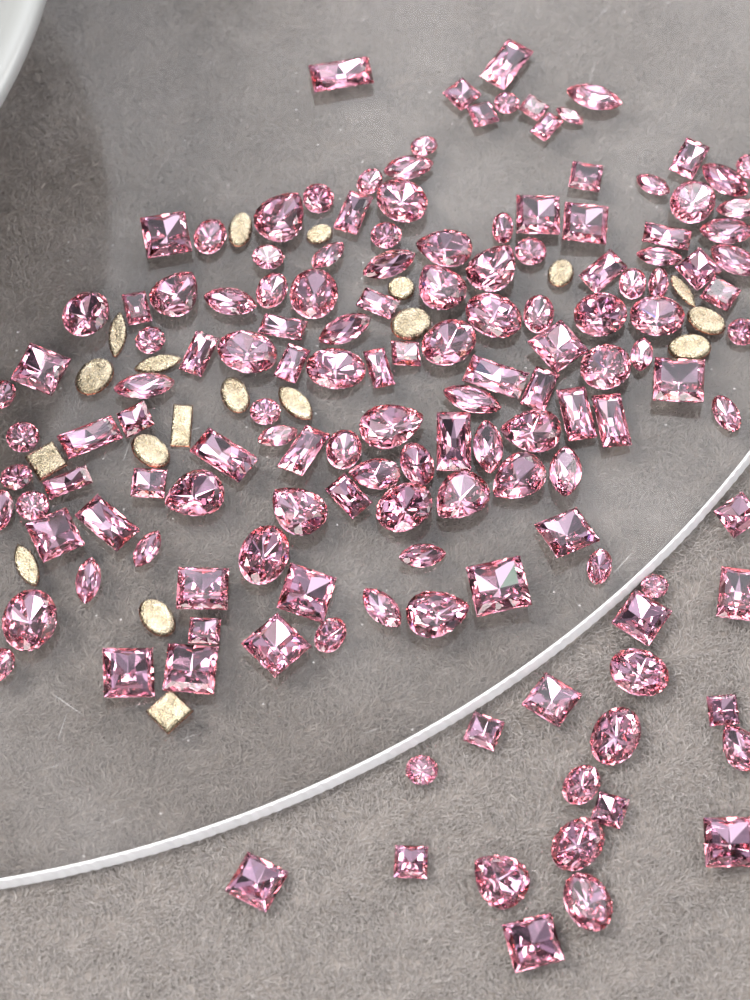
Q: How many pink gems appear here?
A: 146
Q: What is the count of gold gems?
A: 19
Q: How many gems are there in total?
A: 165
